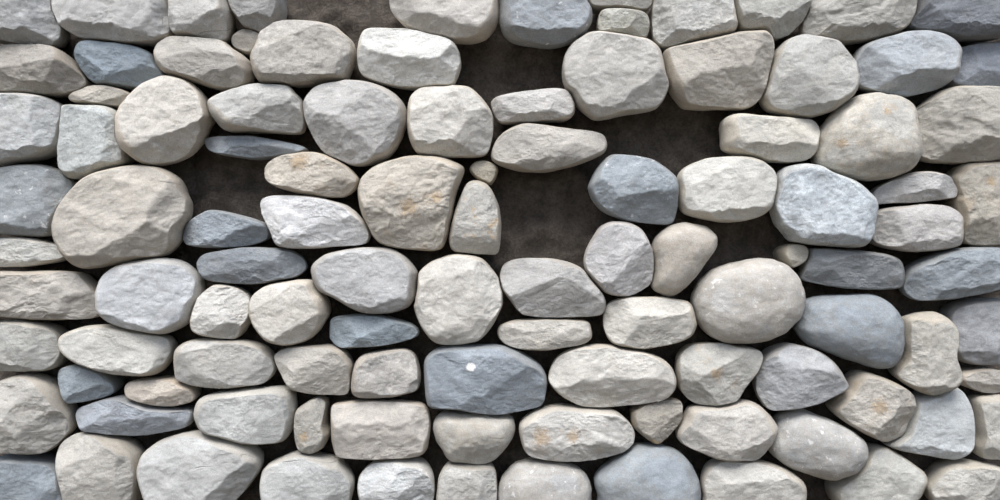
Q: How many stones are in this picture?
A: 107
